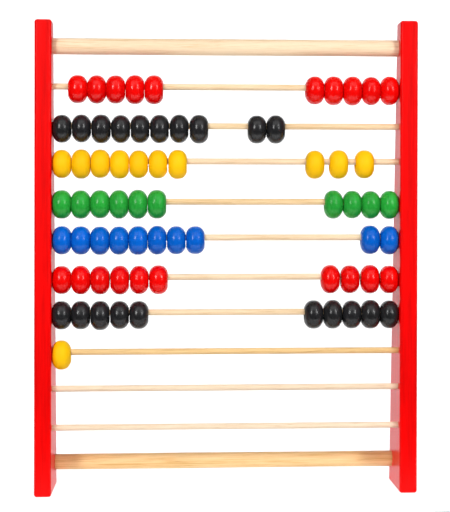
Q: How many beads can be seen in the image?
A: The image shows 71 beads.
